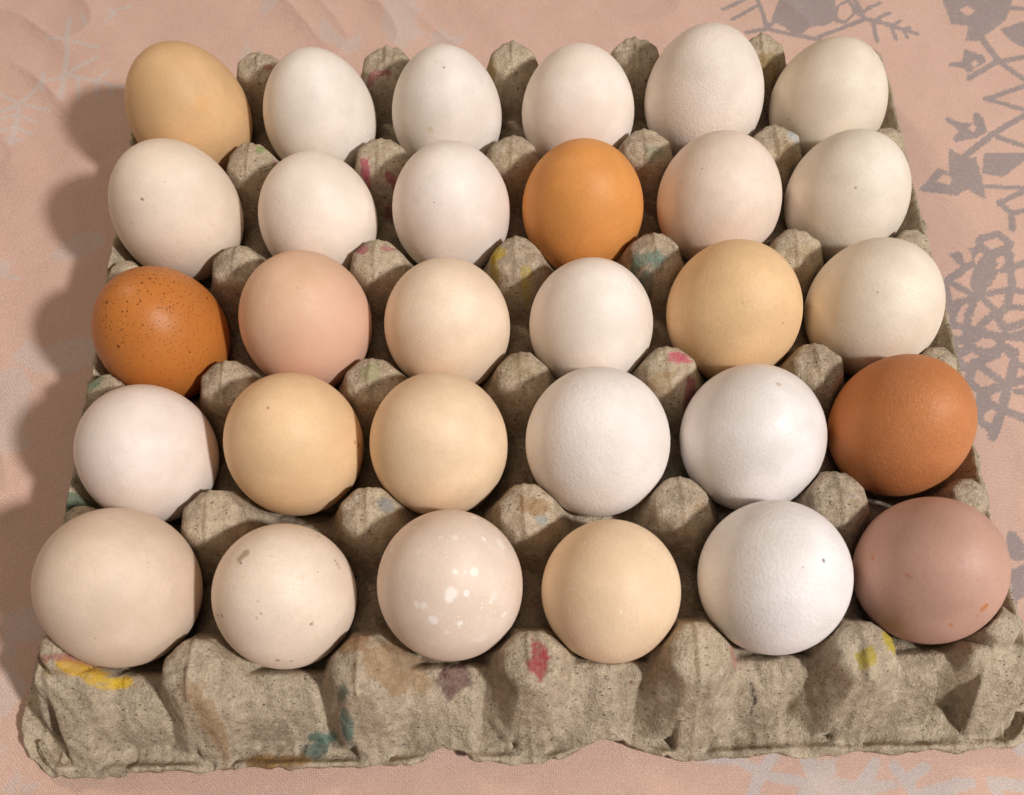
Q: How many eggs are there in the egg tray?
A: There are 30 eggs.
